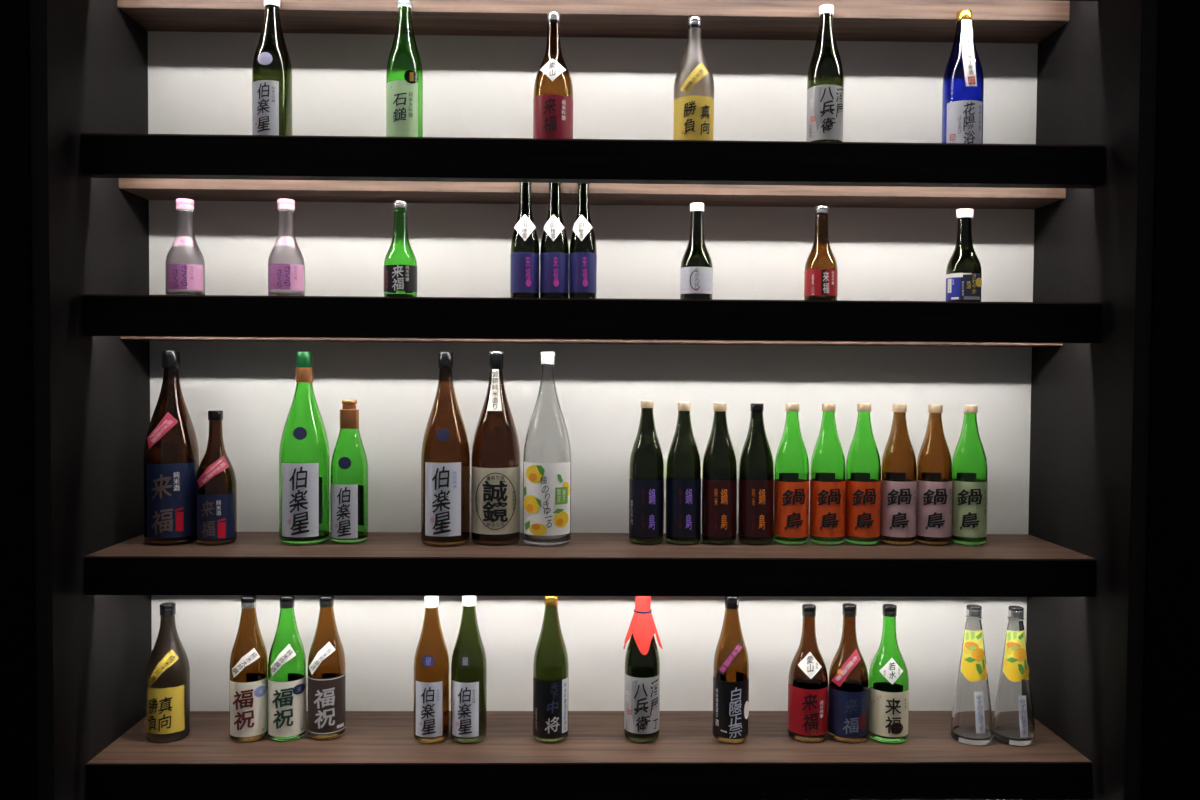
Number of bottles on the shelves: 46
